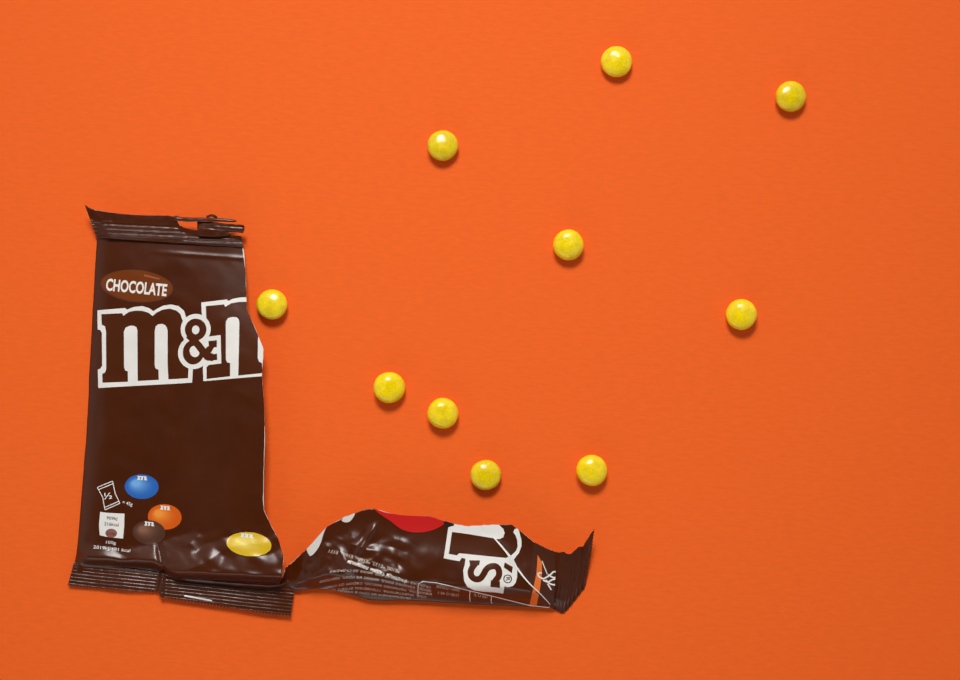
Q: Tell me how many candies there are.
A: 10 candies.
